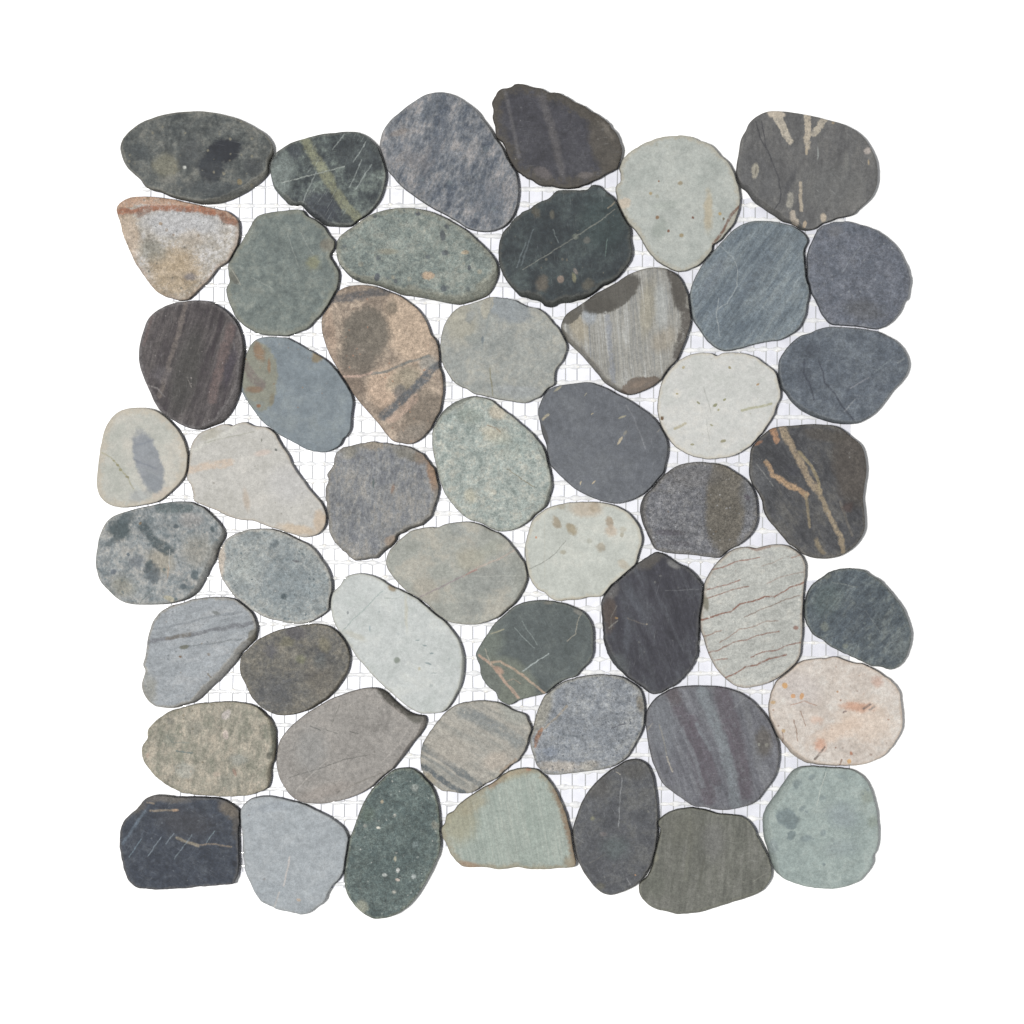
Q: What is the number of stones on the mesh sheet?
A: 50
